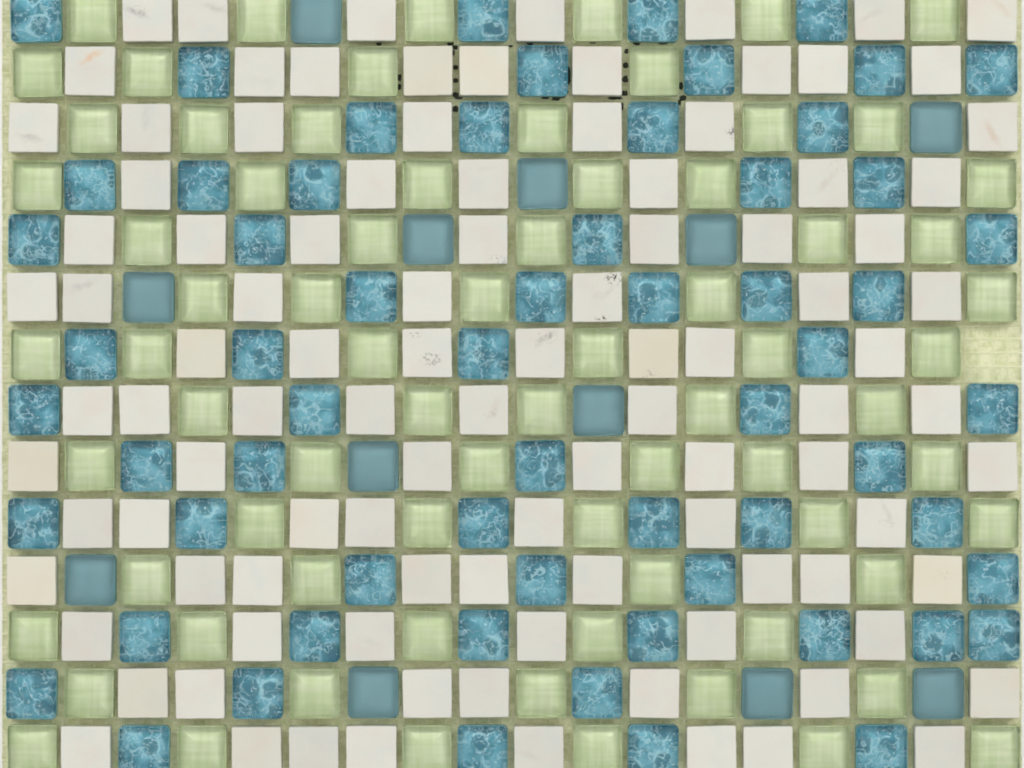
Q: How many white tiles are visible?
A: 102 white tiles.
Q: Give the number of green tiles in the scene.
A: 74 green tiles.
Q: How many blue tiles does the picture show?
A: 75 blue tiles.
